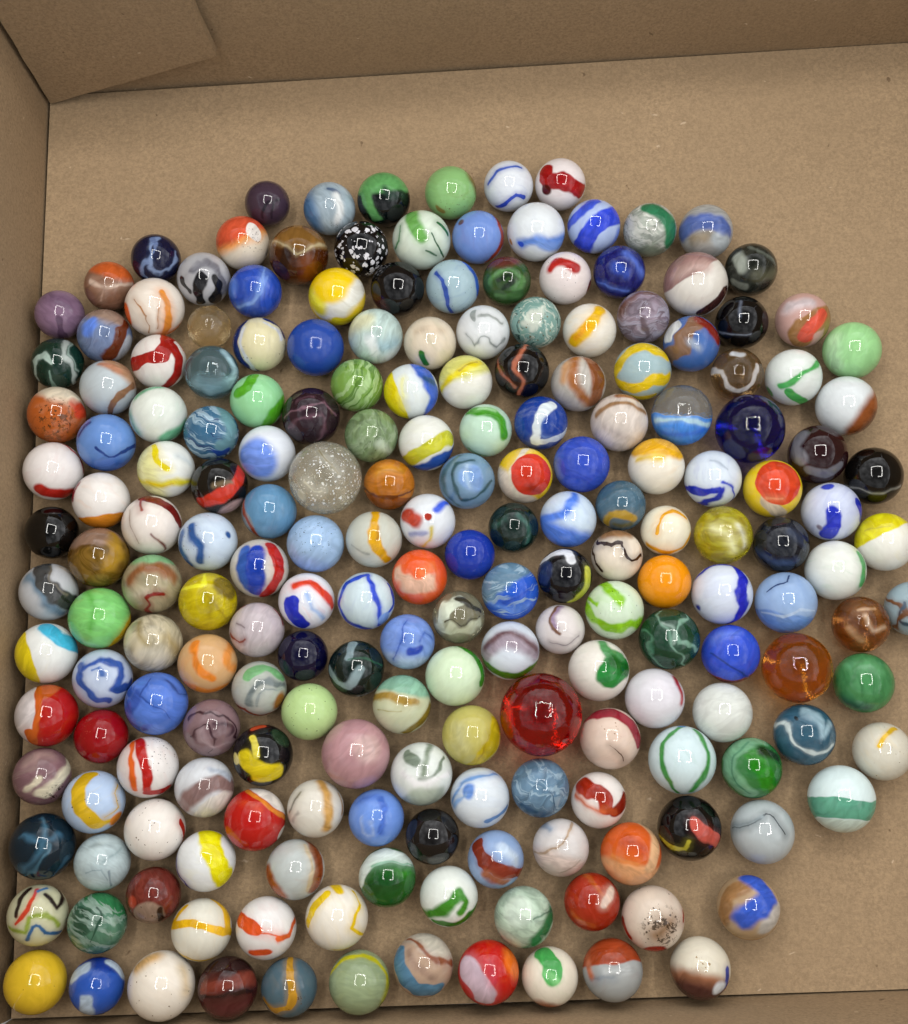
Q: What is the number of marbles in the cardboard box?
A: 200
